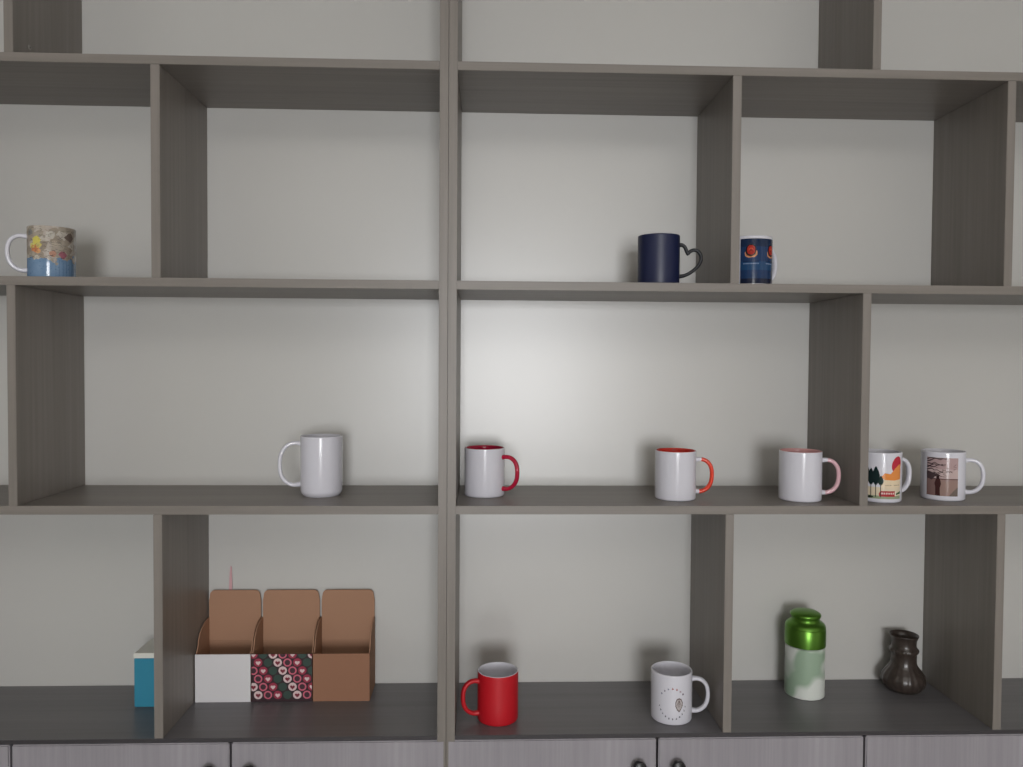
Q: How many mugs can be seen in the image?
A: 11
